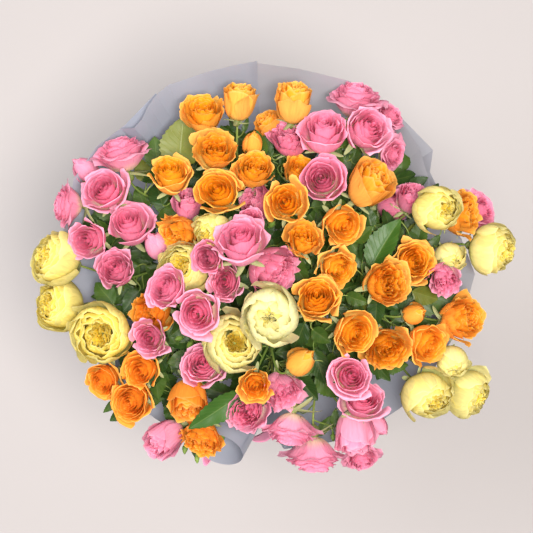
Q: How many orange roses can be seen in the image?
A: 33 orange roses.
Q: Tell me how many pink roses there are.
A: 40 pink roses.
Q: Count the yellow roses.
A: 13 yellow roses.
